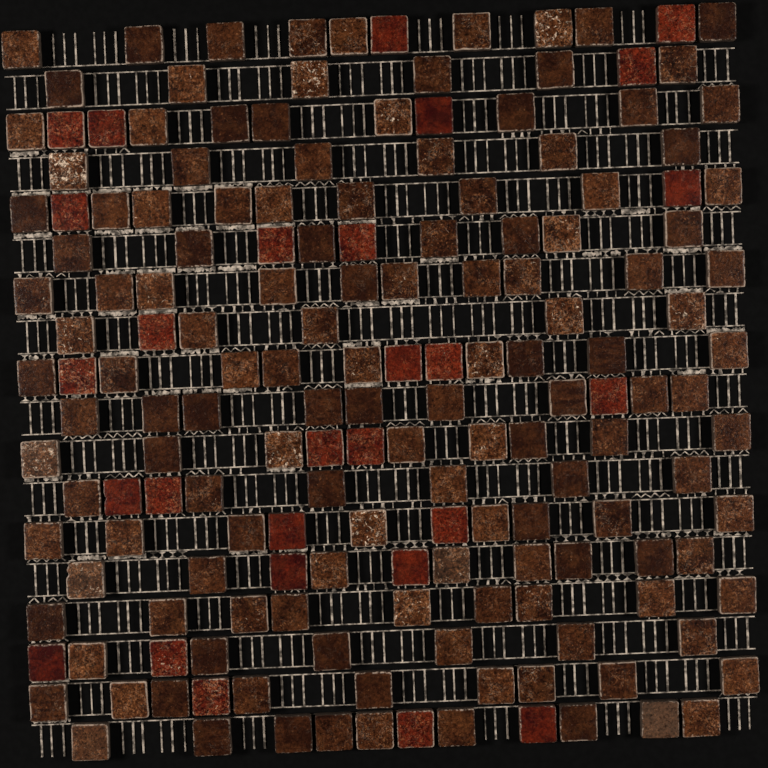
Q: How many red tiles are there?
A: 28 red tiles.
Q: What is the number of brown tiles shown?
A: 141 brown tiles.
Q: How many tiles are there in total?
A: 169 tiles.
